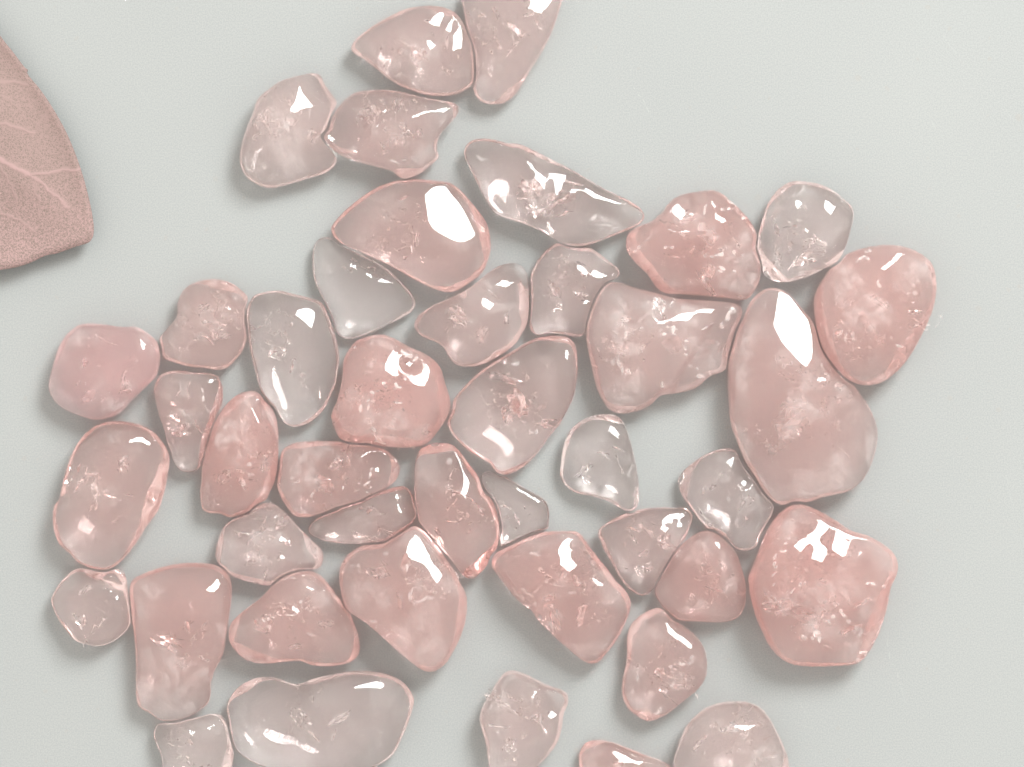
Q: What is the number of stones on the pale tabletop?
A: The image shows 43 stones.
